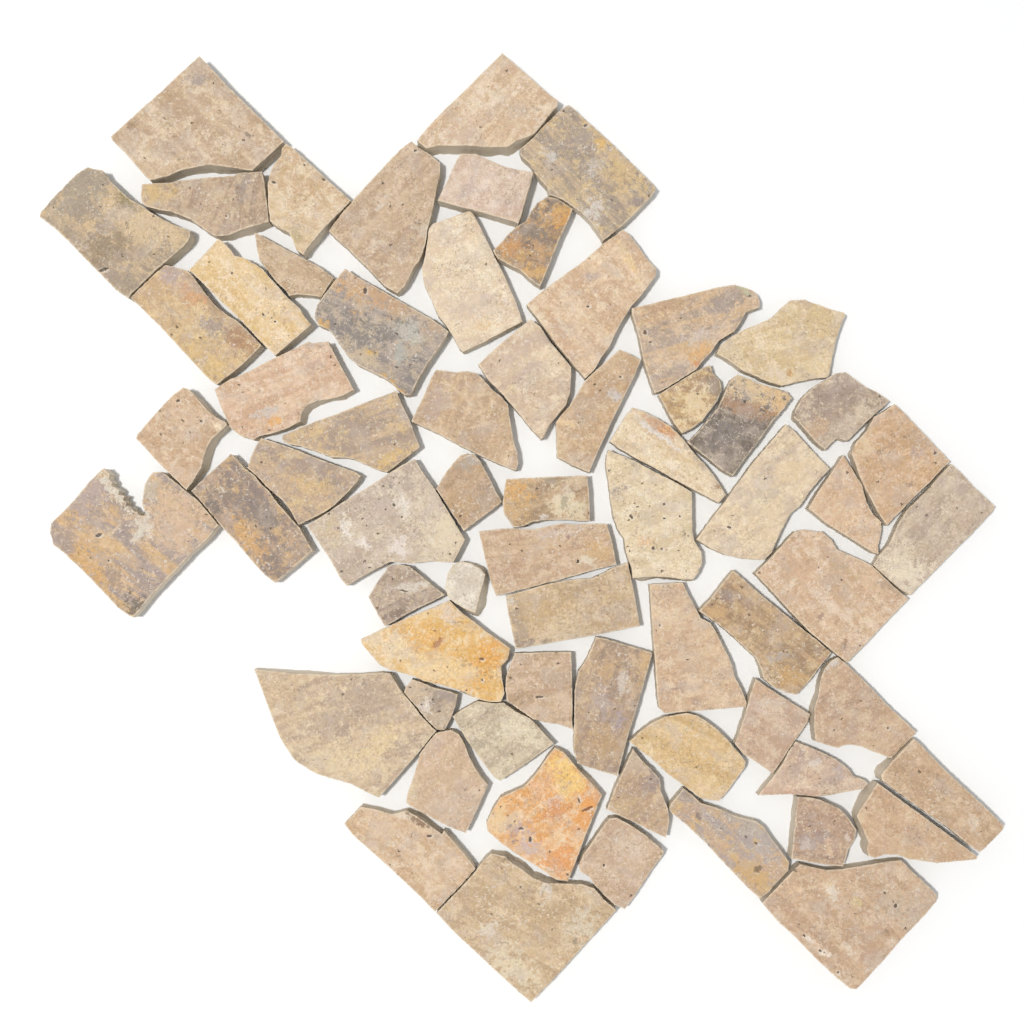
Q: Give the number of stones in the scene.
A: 66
